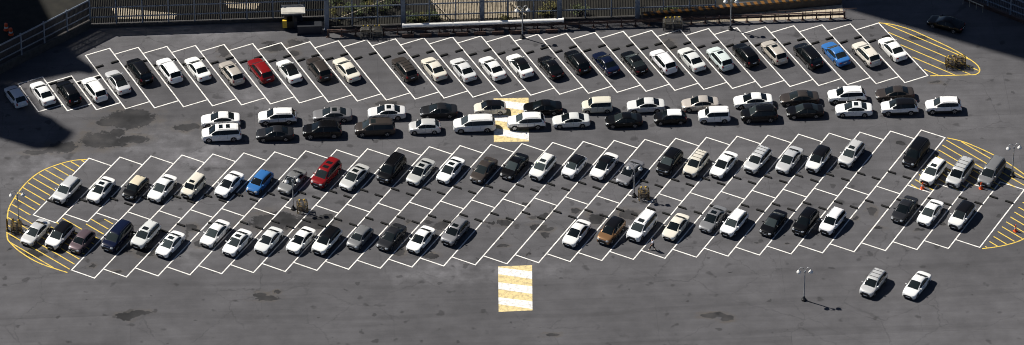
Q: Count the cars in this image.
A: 121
